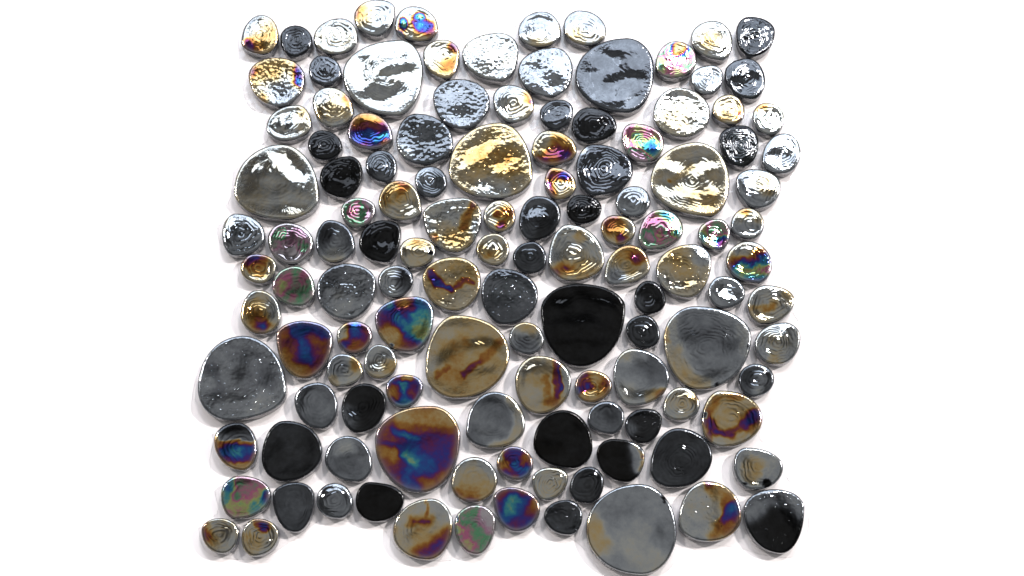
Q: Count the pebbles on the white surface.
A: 125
